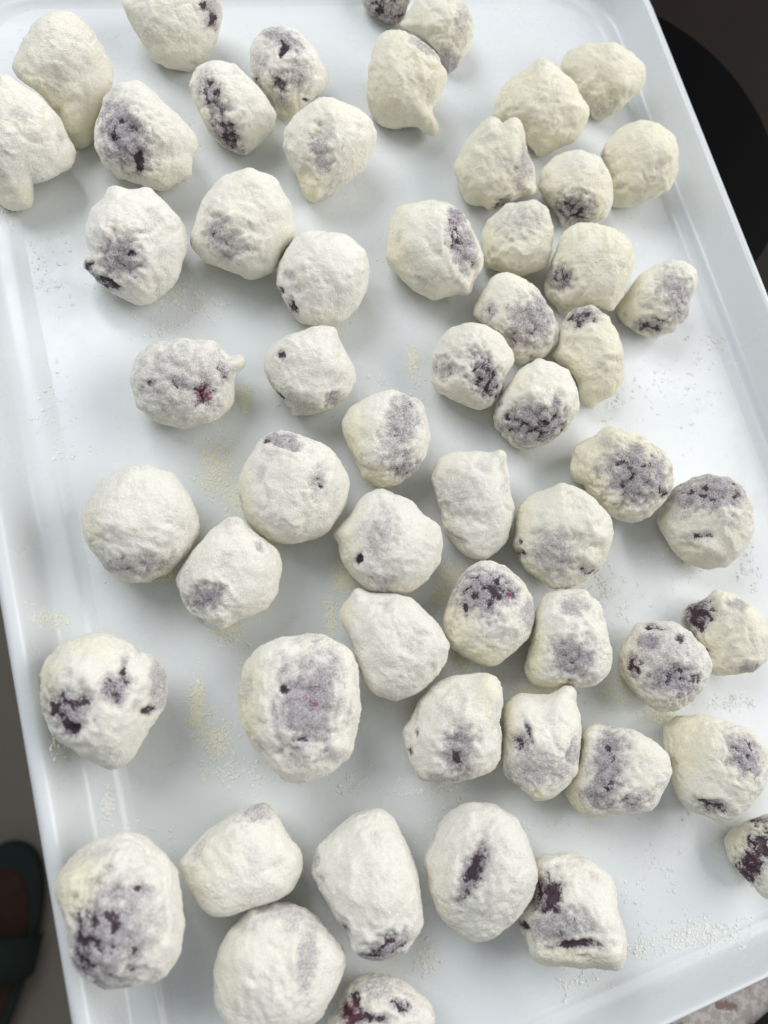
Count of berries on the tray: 56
